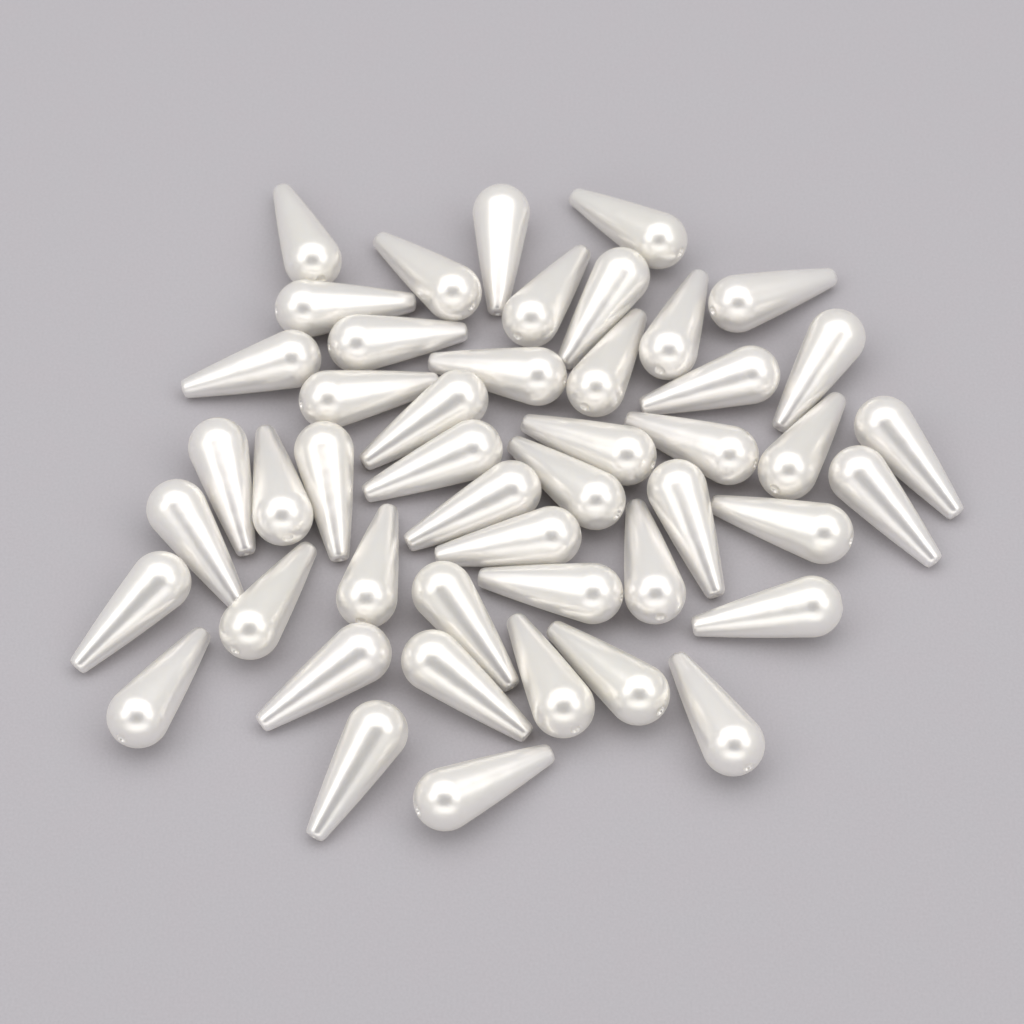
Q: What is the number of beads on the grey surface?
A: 47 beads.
